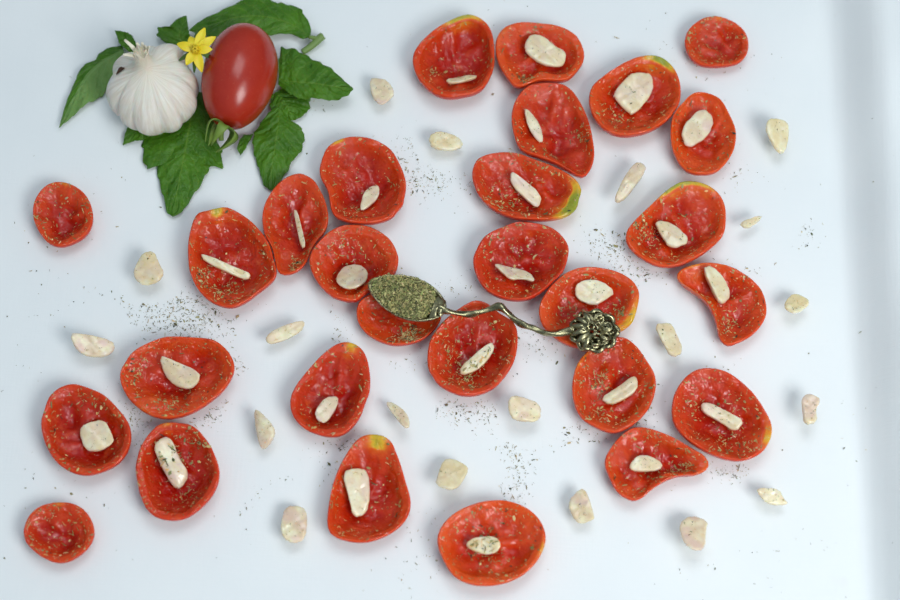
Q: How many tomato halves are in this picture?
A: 28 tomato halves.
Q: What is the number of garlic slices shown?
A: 43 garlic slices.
